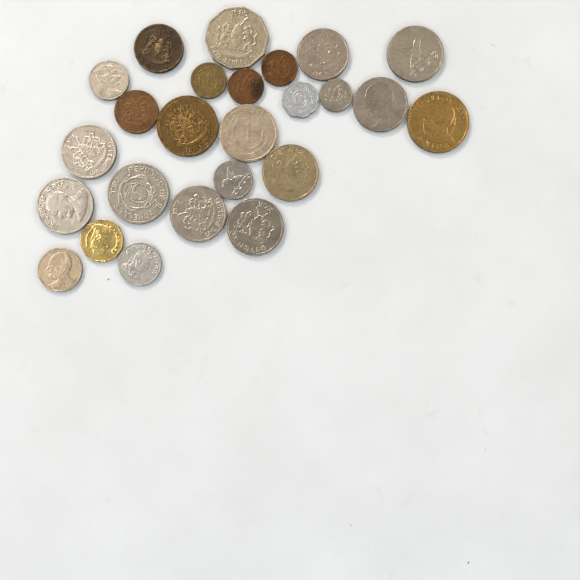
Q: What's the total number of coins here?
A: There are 25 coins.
